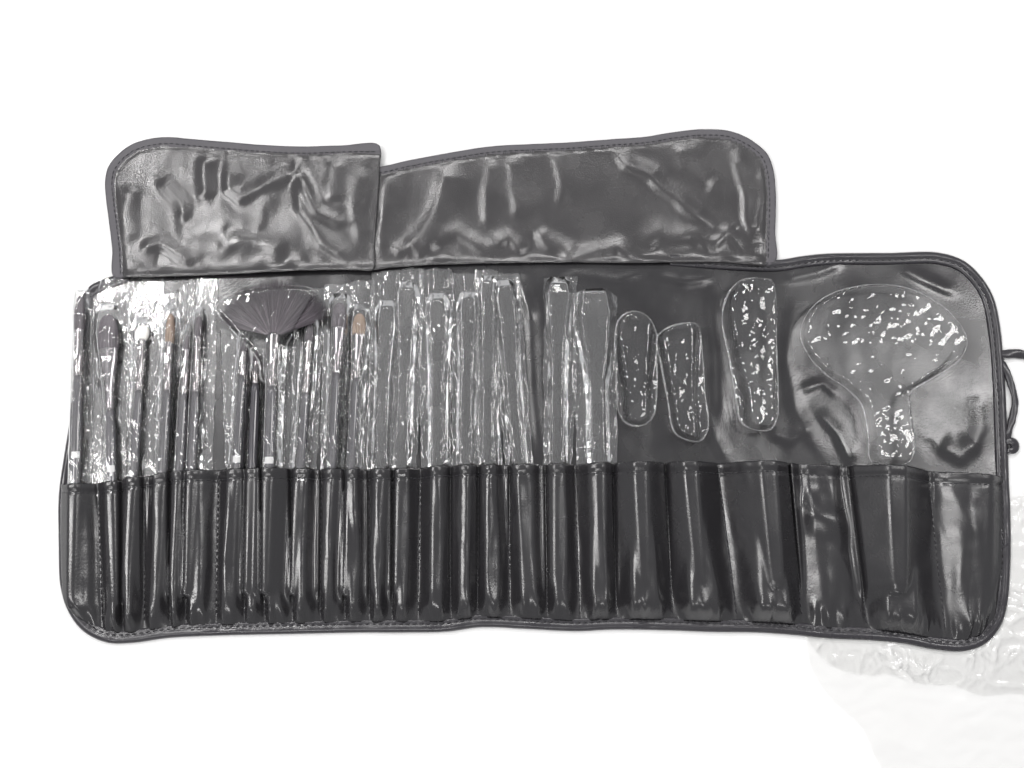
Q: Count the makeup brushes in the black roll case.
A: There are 12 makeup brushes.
